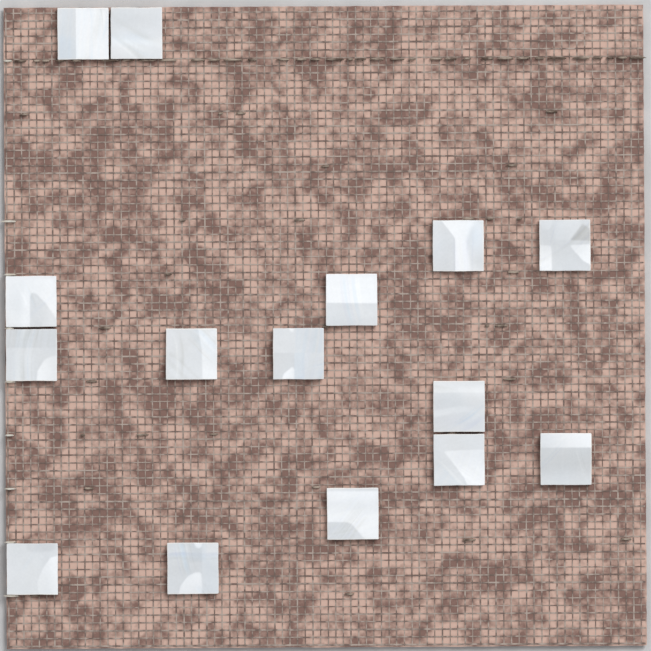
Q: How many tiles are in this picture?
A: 15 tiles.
